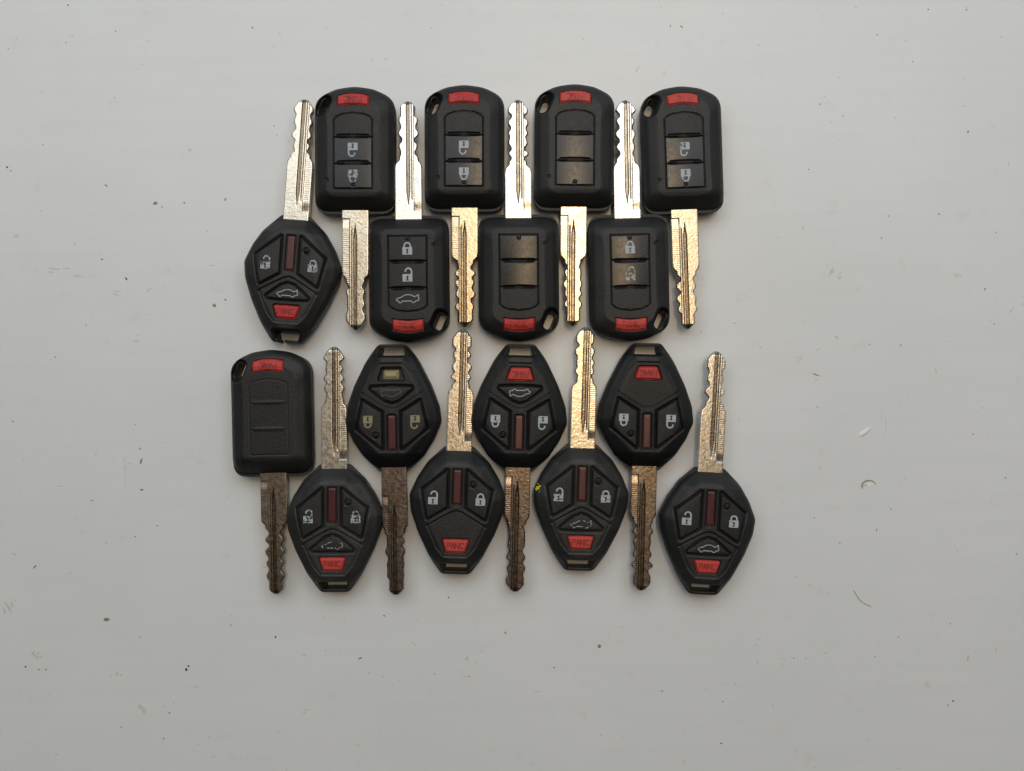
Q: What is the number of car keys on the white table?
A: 16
